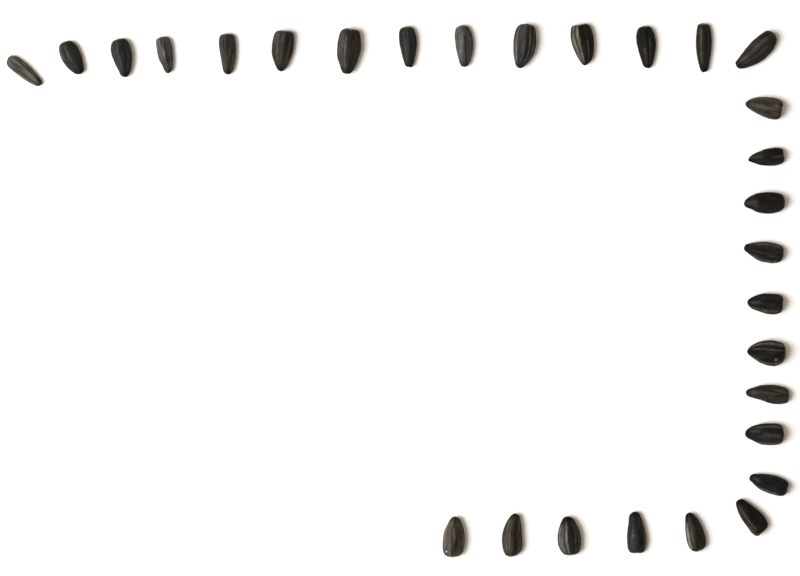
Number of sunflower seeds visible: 29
